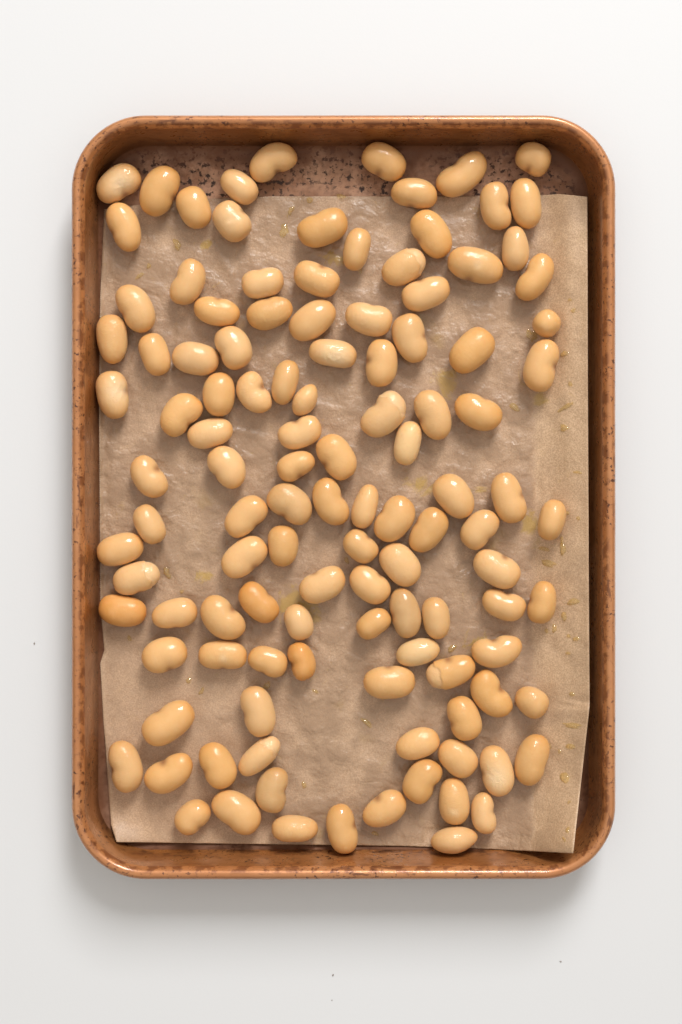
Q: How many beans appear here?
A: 116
